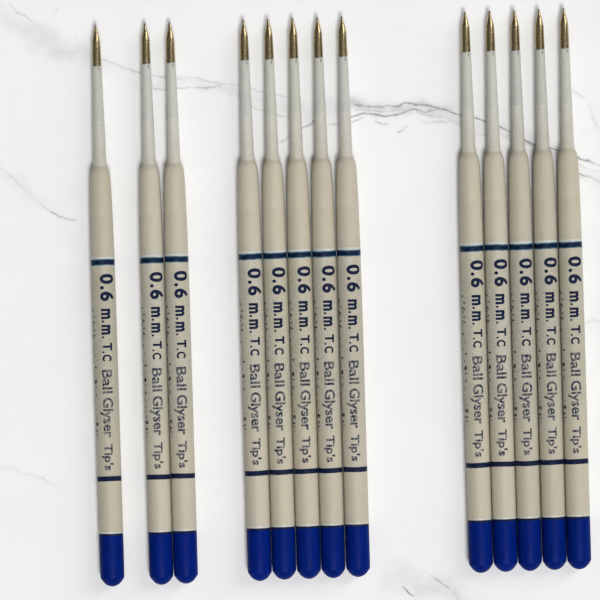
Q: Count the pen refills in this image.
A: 13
